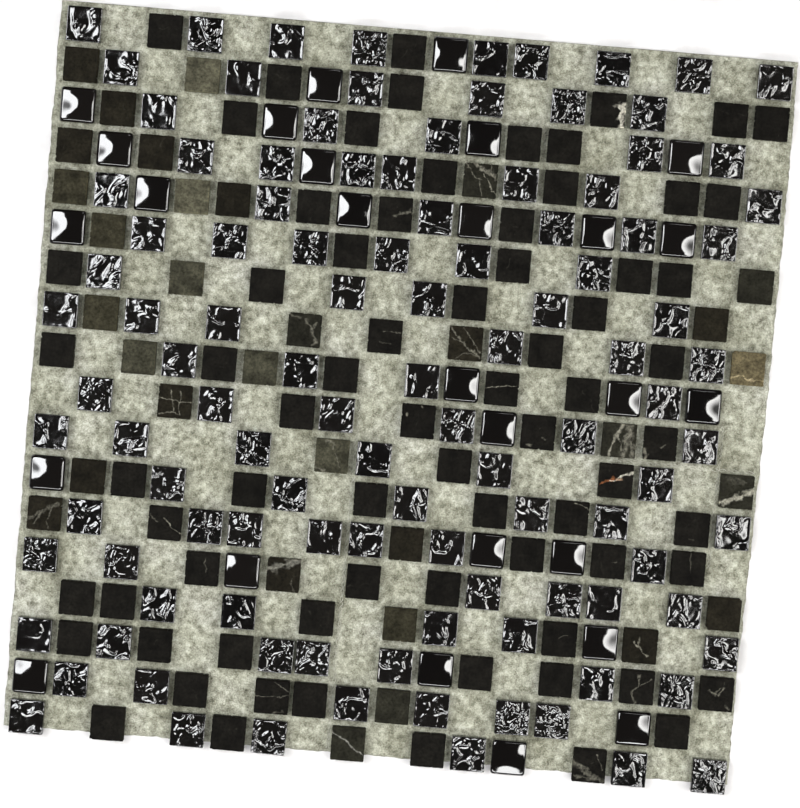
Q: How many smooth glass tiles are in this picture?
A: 27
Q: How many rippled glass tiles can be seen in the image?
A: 109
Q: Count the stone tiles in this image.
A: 104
